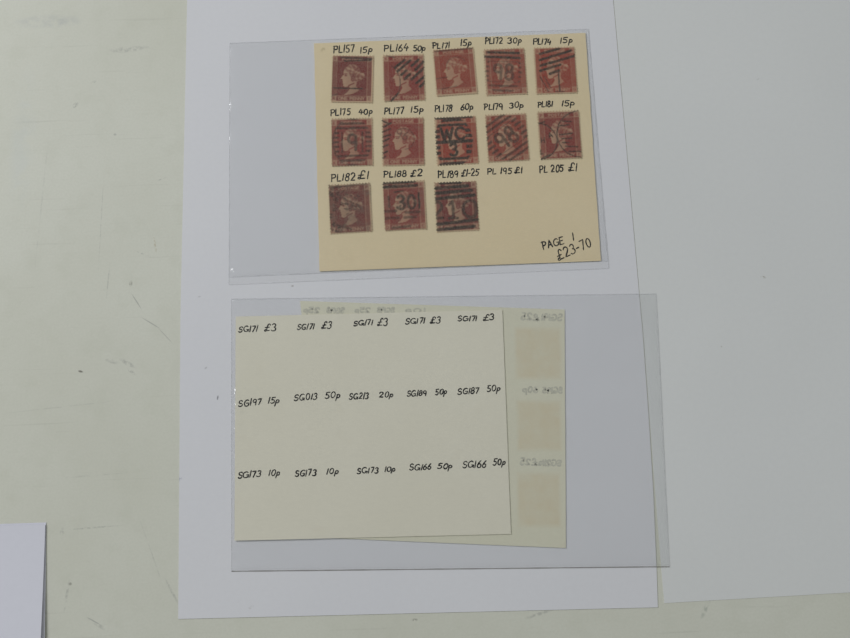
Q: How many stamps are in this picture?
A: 13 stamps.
